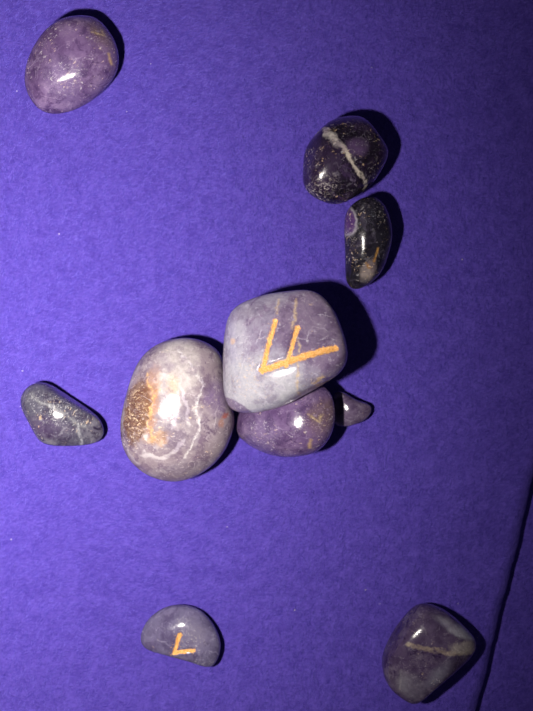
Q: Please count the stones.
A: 10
